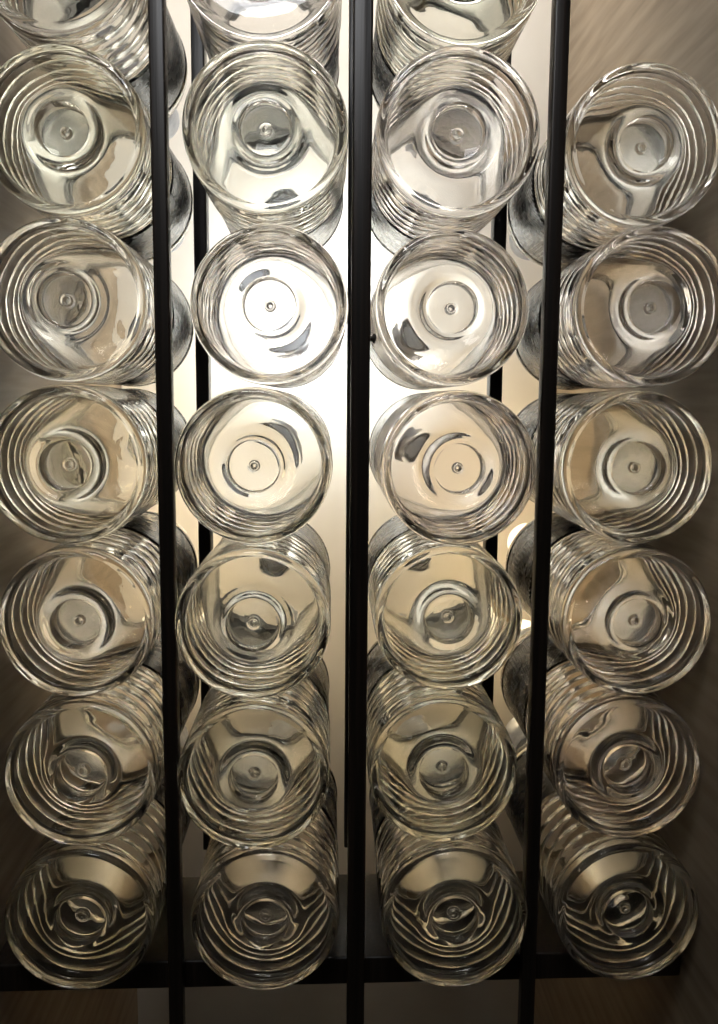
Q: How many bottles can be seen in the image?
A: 27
